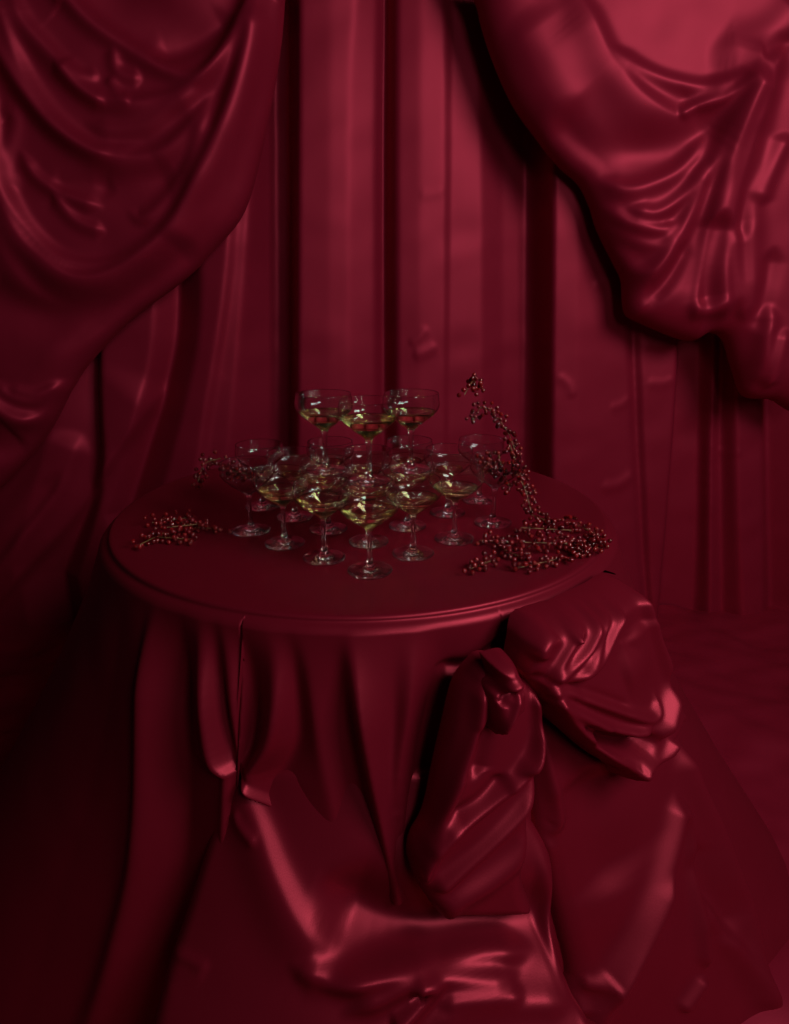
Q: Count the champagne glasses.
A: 20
